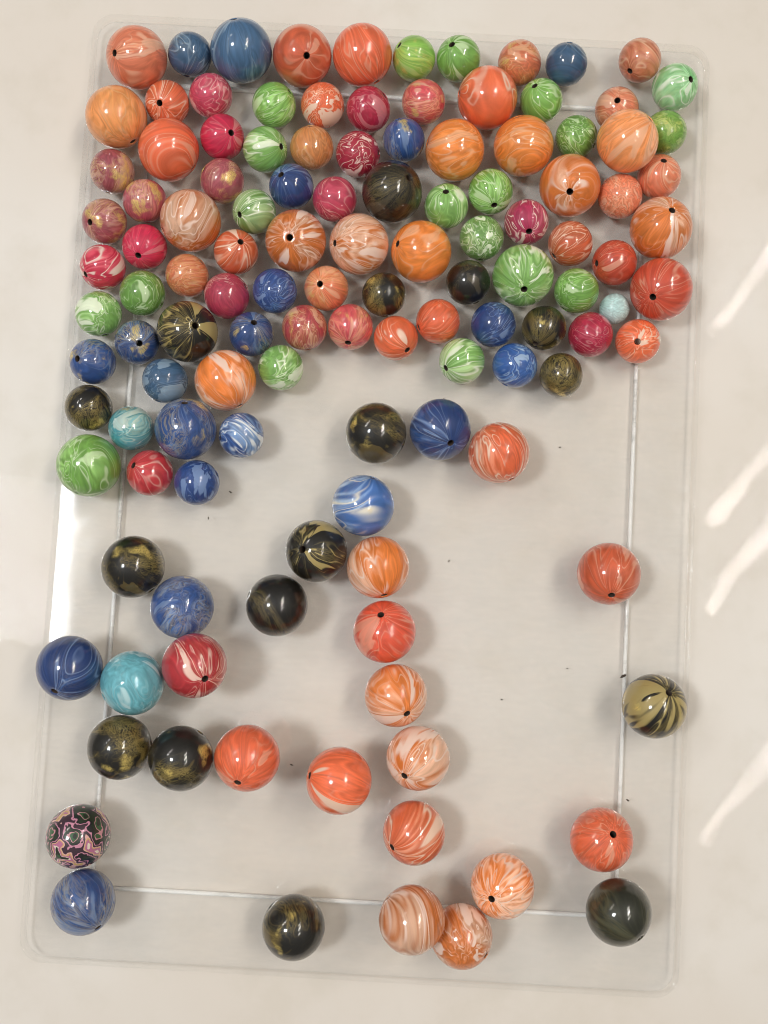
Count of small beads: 71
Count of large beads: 53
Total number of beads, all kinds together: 124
